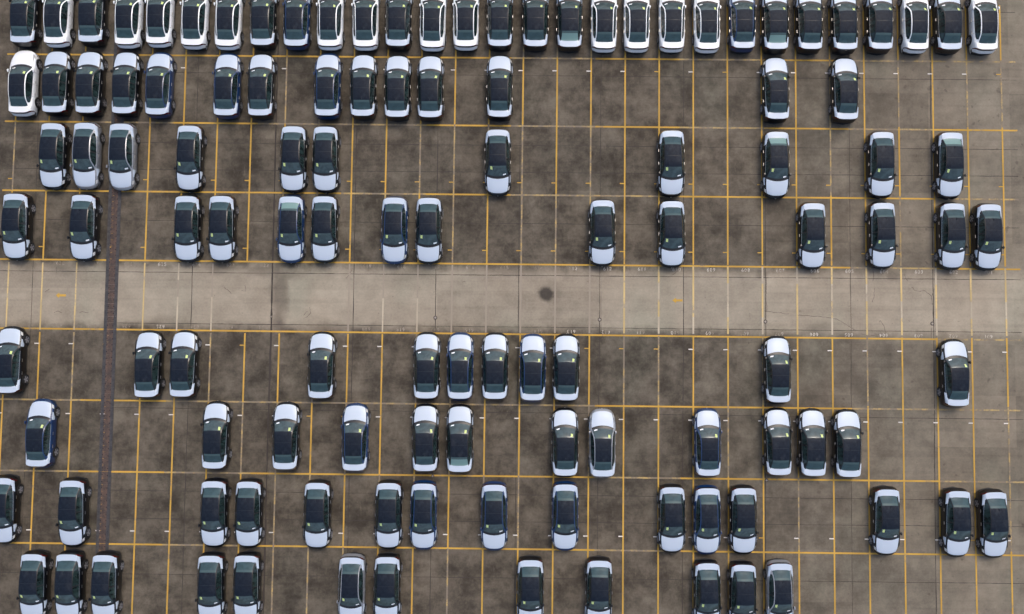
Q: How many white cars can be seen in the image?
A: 16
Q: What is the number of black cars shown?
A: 81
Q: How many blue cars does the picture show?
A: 16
